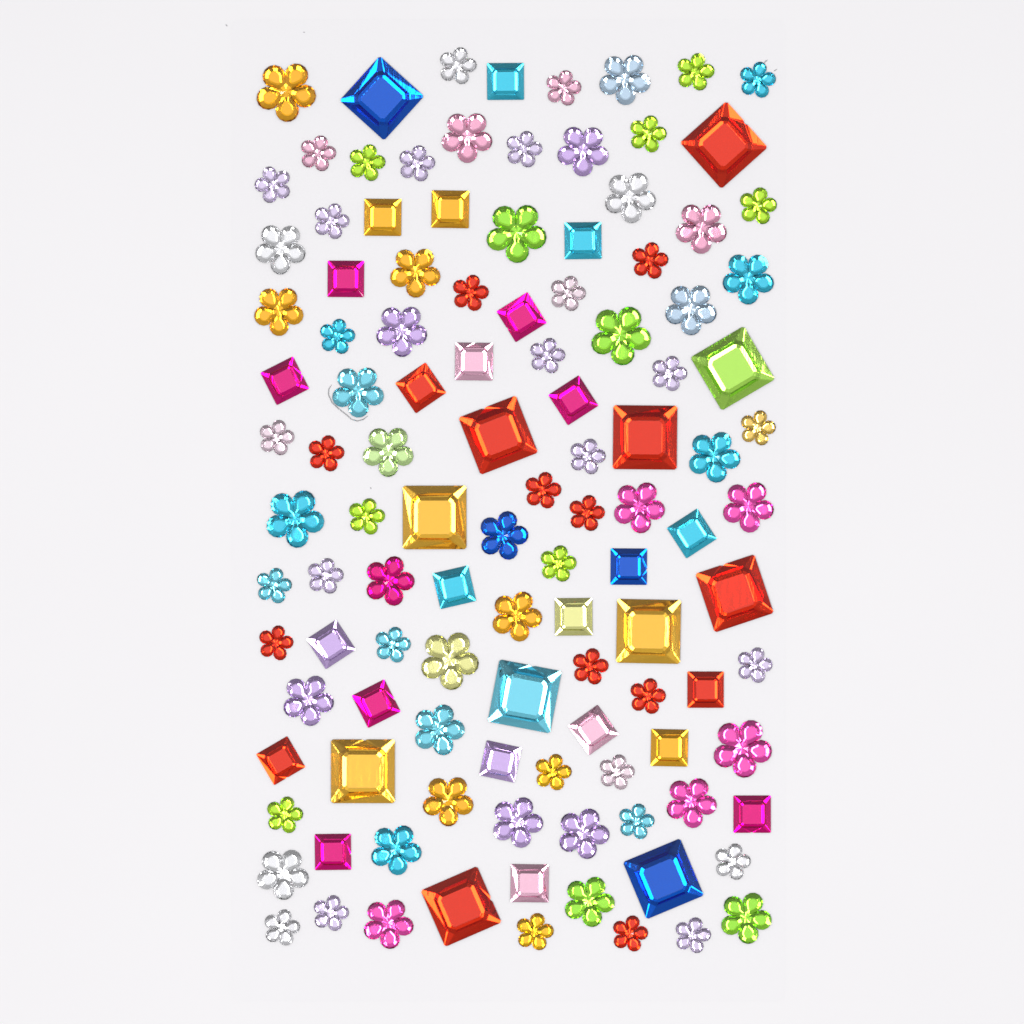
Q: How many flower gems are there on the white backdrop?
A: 79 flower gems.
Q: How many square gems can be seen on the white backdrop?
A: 36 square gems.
